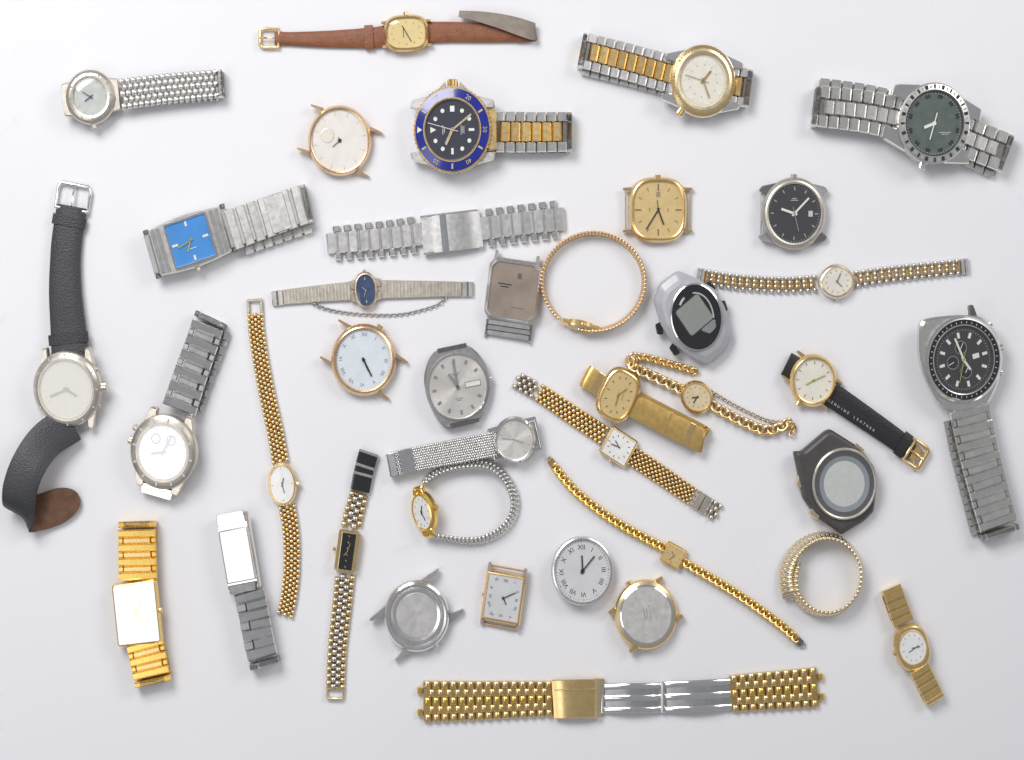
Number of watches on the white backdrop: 36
